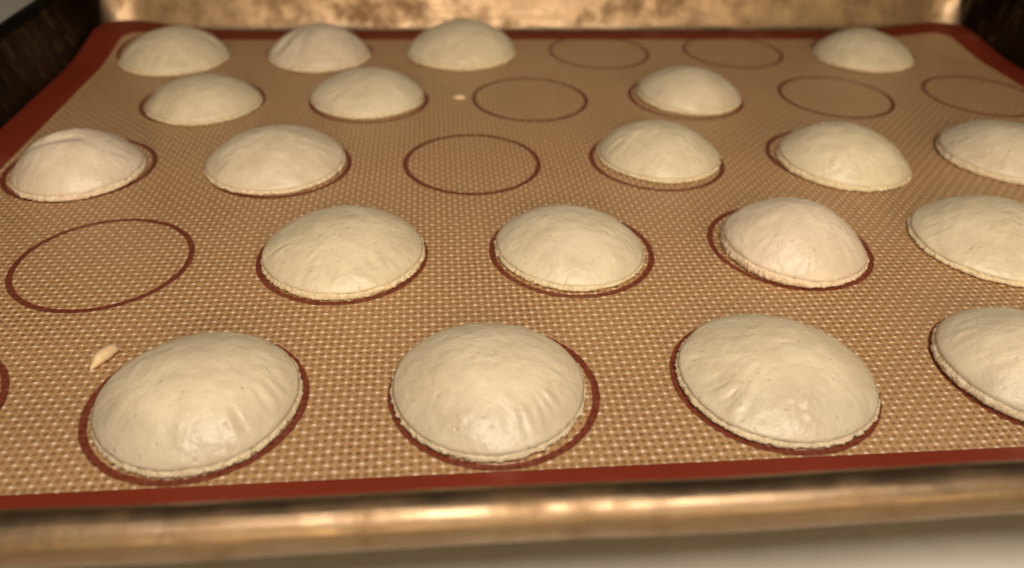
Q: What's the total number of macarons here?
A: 20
